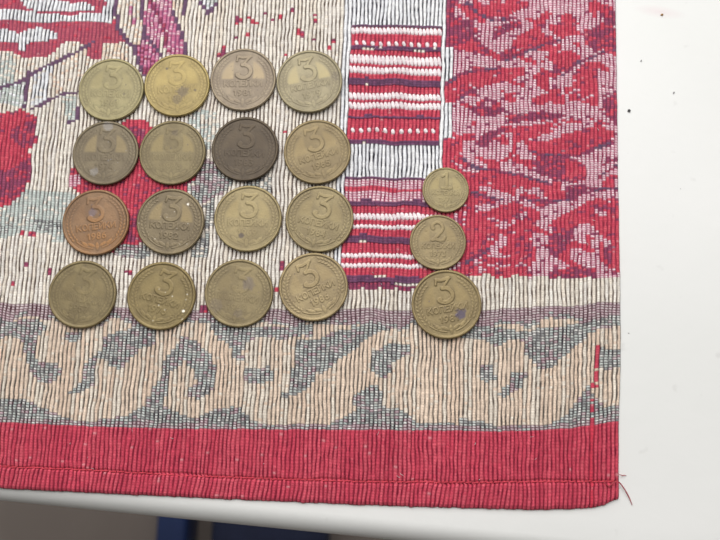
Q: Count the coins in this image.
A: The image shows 19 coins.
